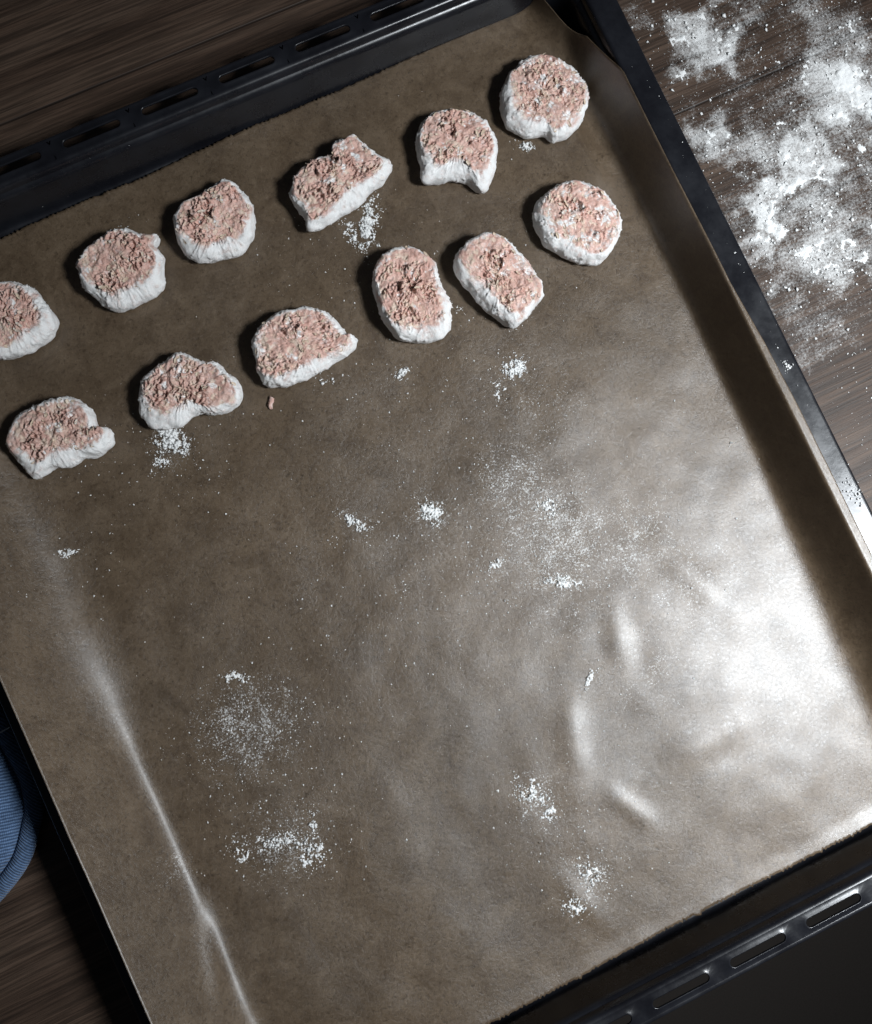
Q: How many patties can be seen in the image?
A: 12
